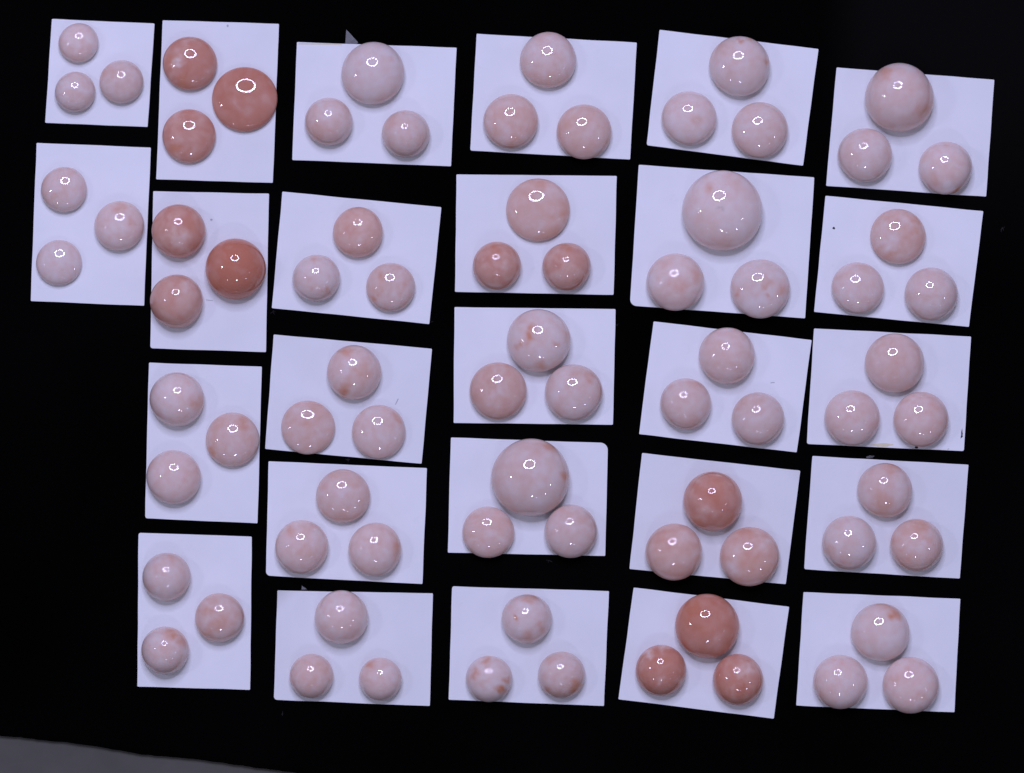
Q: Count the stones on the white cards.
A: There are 78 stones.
